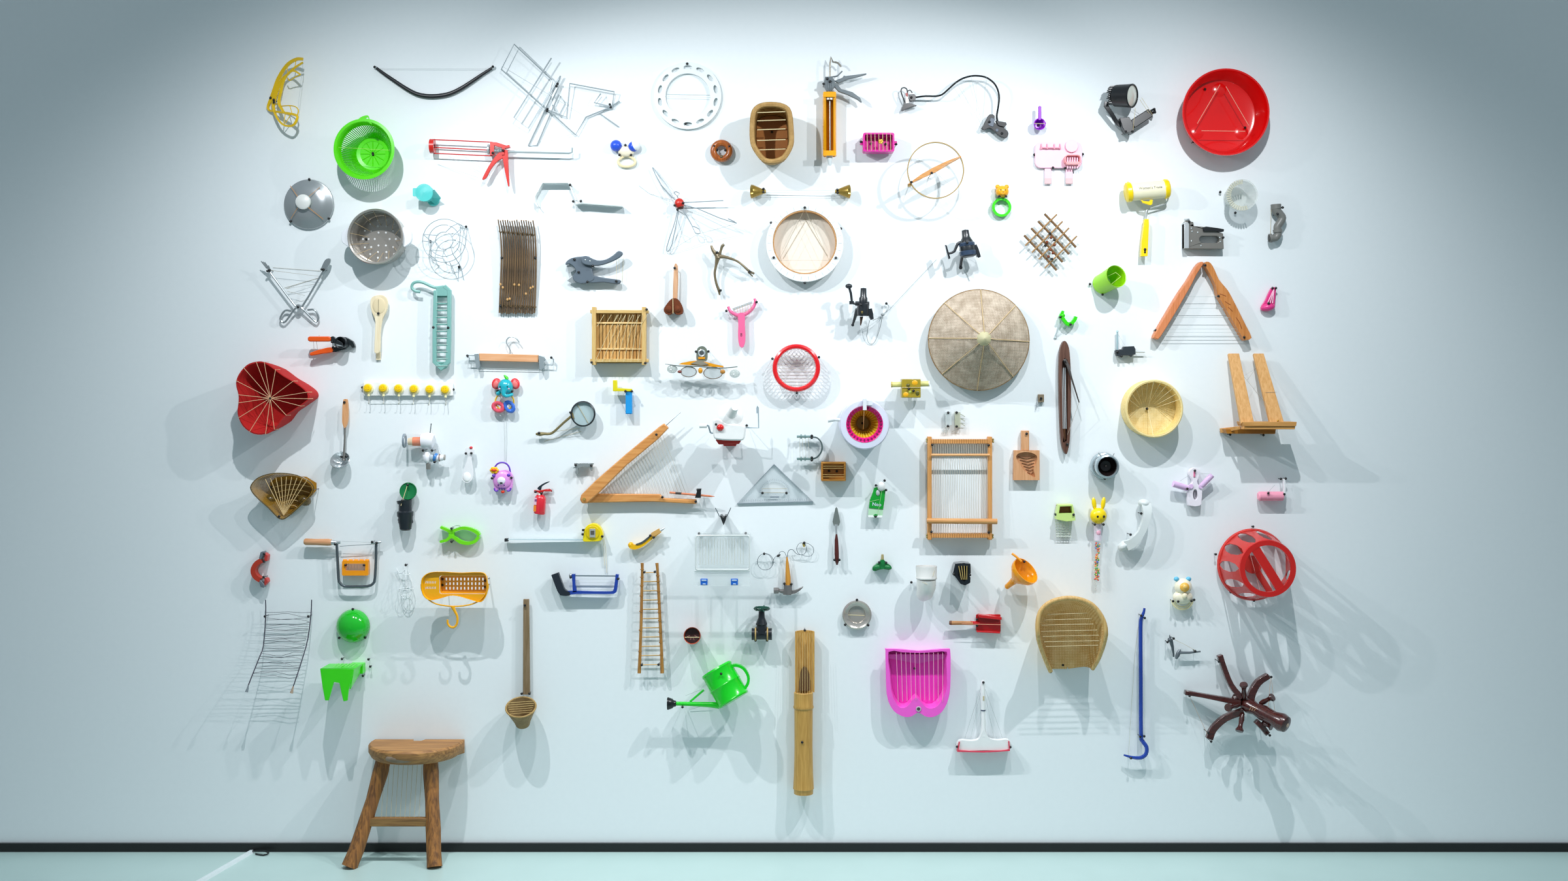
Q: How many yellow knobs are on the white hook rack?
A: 6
